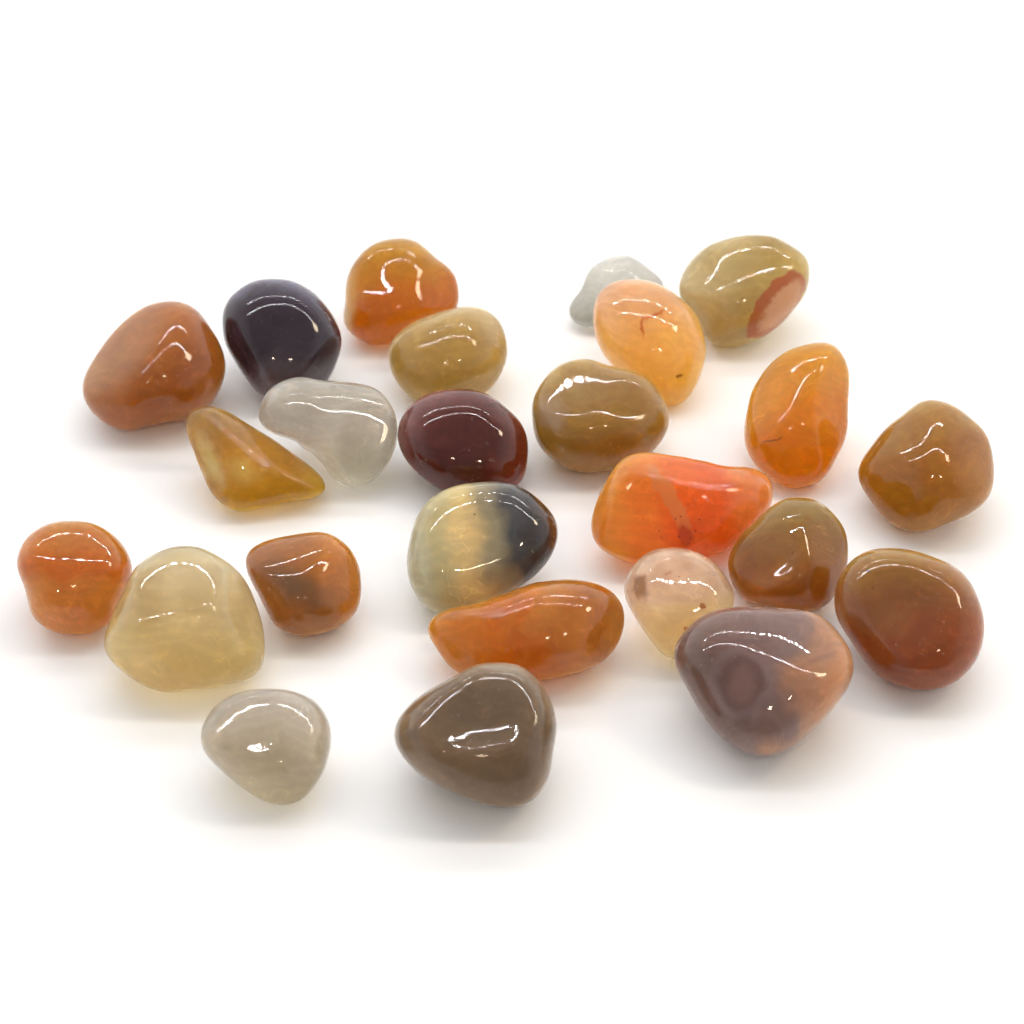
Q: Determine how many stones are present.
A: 25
